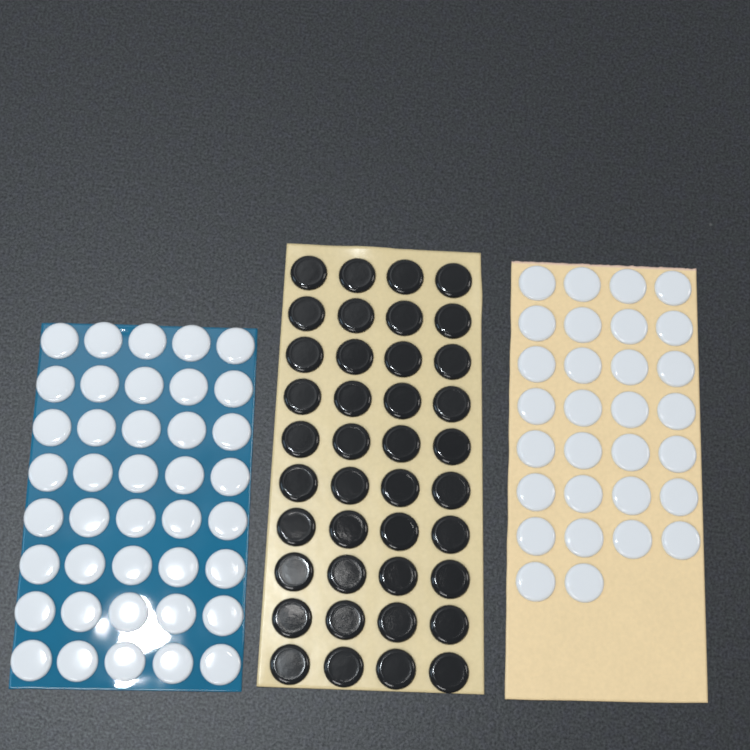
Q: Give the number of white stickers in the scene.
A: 70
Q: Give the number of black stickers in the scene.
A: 40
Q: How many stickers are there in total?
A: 110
